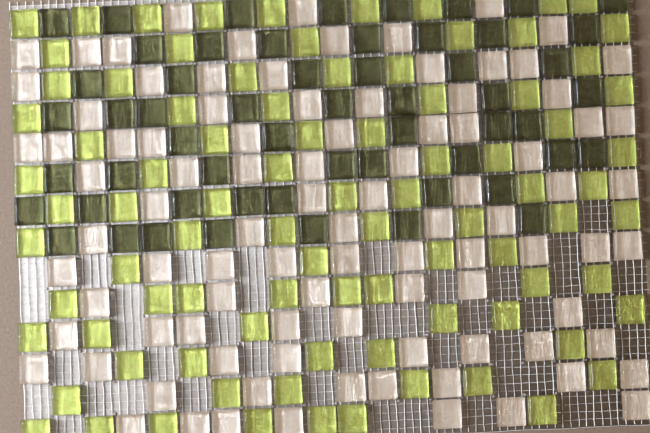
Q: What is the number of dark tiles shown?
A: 56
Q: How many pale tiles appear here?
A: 94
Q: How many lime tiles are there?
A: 88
